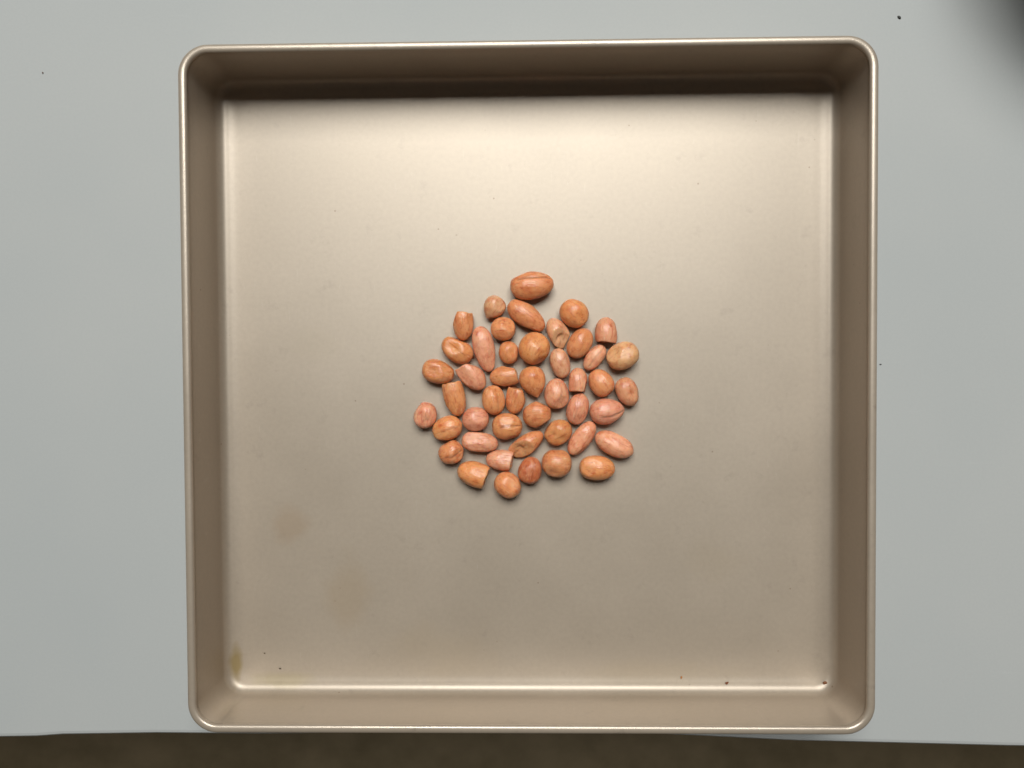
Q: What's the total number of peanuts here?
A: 46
